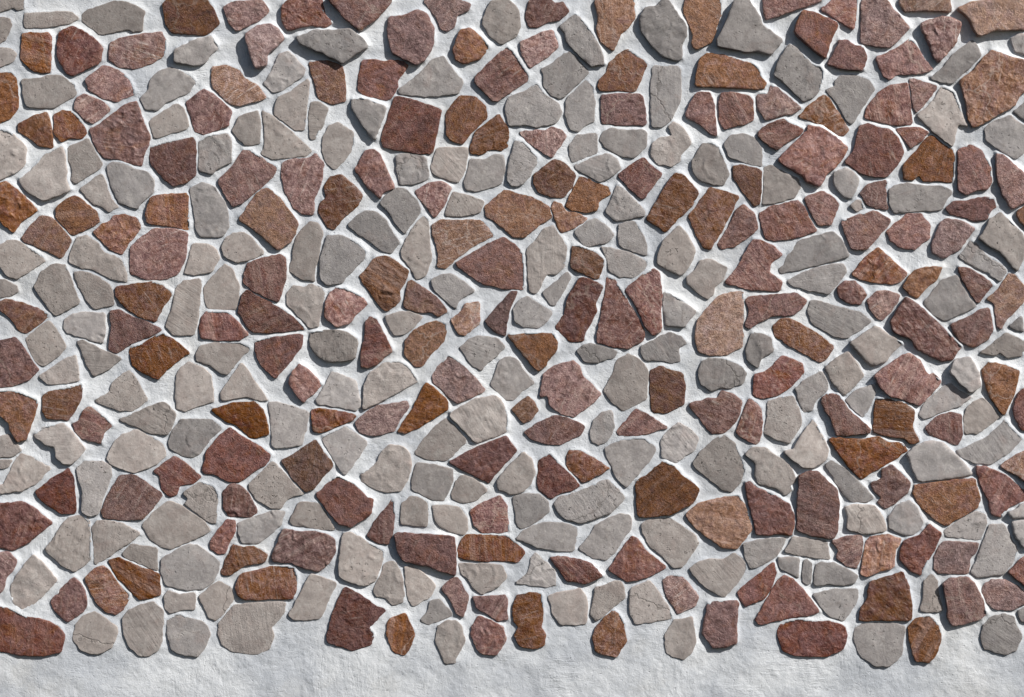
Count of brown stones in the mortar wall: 200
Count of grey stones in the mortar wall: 193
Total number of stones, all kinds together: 393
